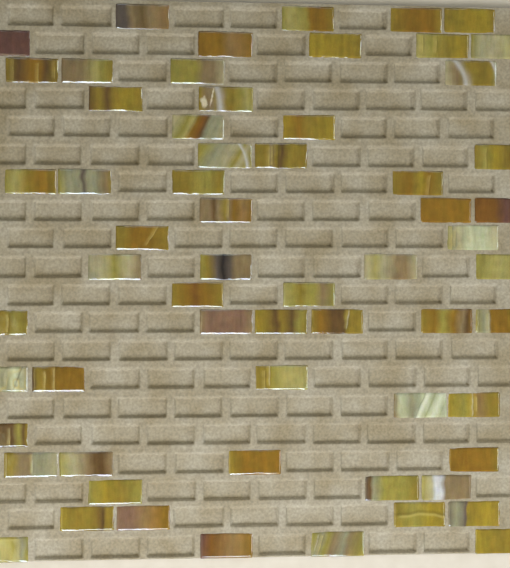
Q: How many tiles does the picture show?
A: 62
